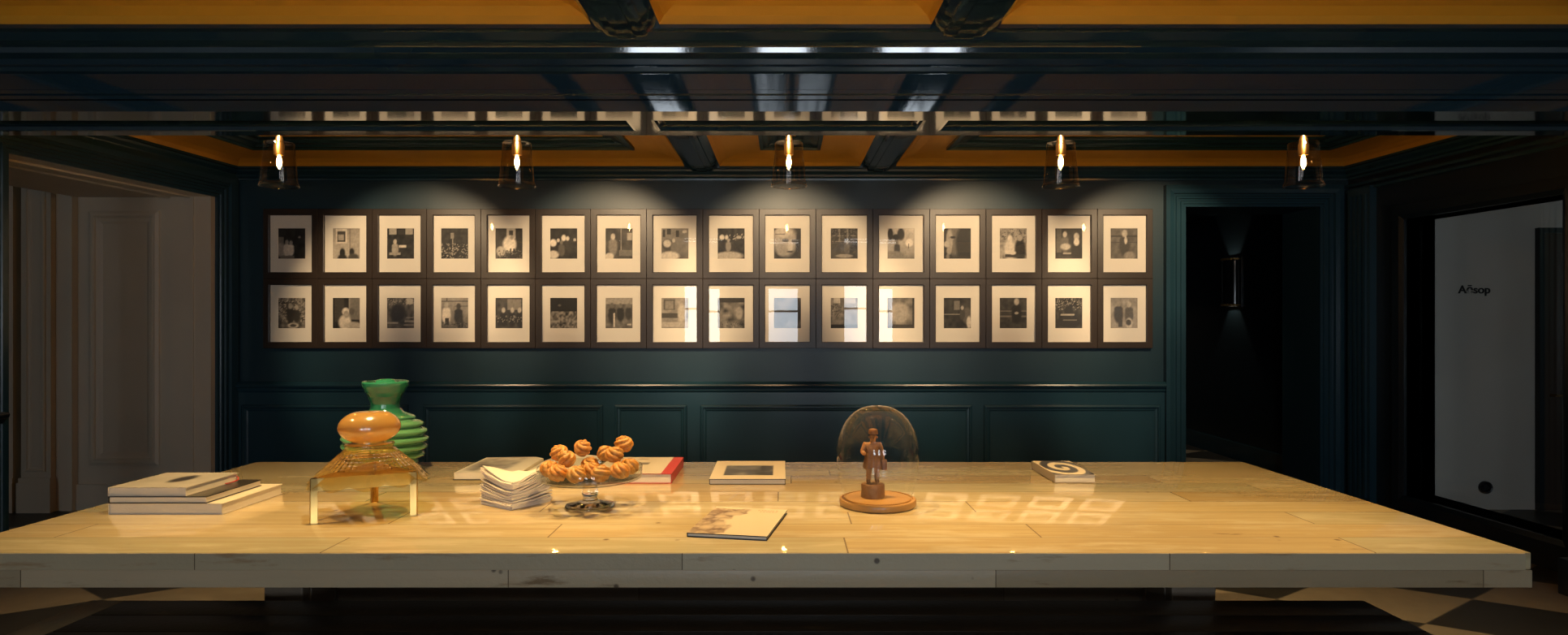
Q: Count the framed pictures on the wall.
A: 32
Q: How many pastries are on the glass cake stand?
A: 14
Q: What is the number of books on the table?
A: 8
